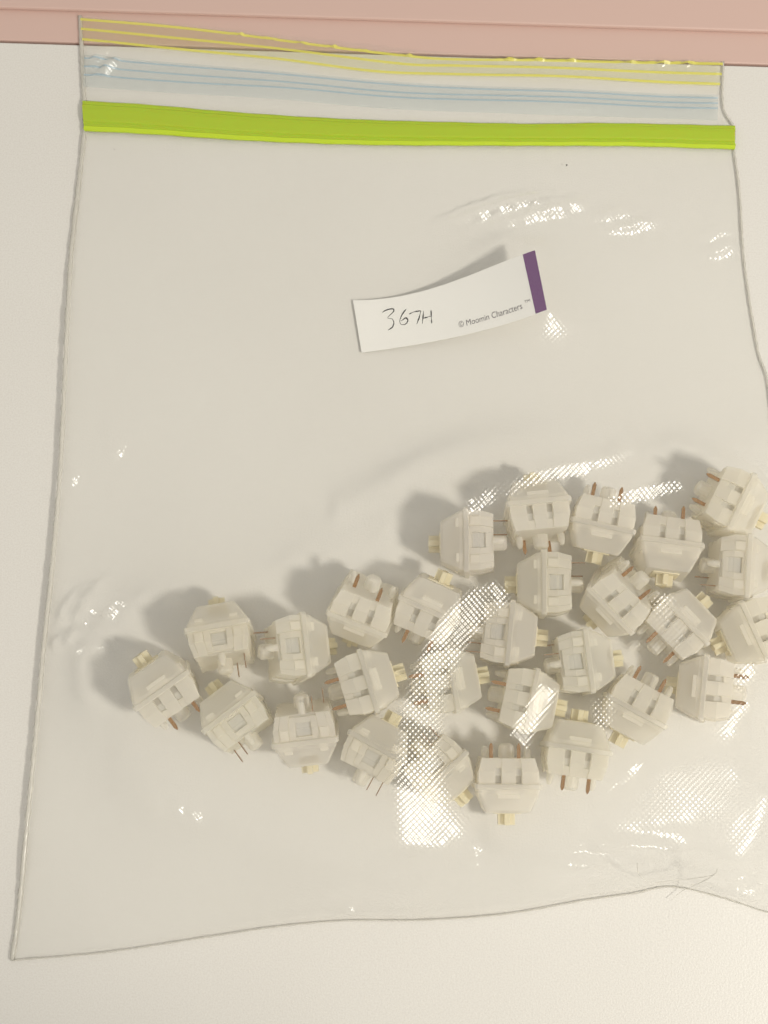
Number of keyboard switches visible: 28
